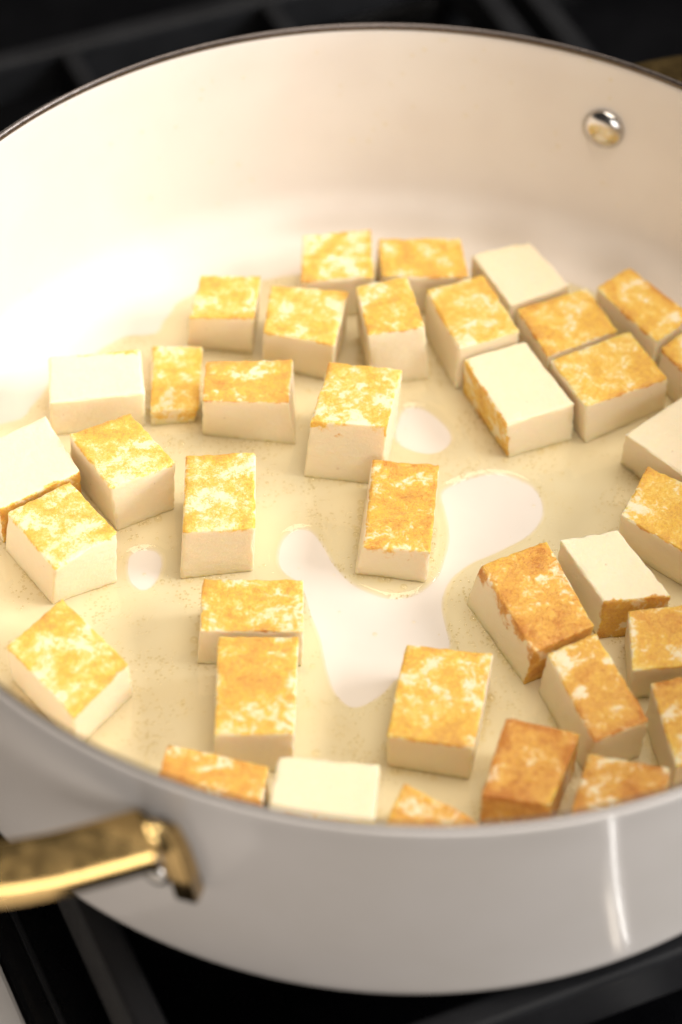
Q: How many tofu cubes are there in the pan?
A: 37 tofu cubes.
